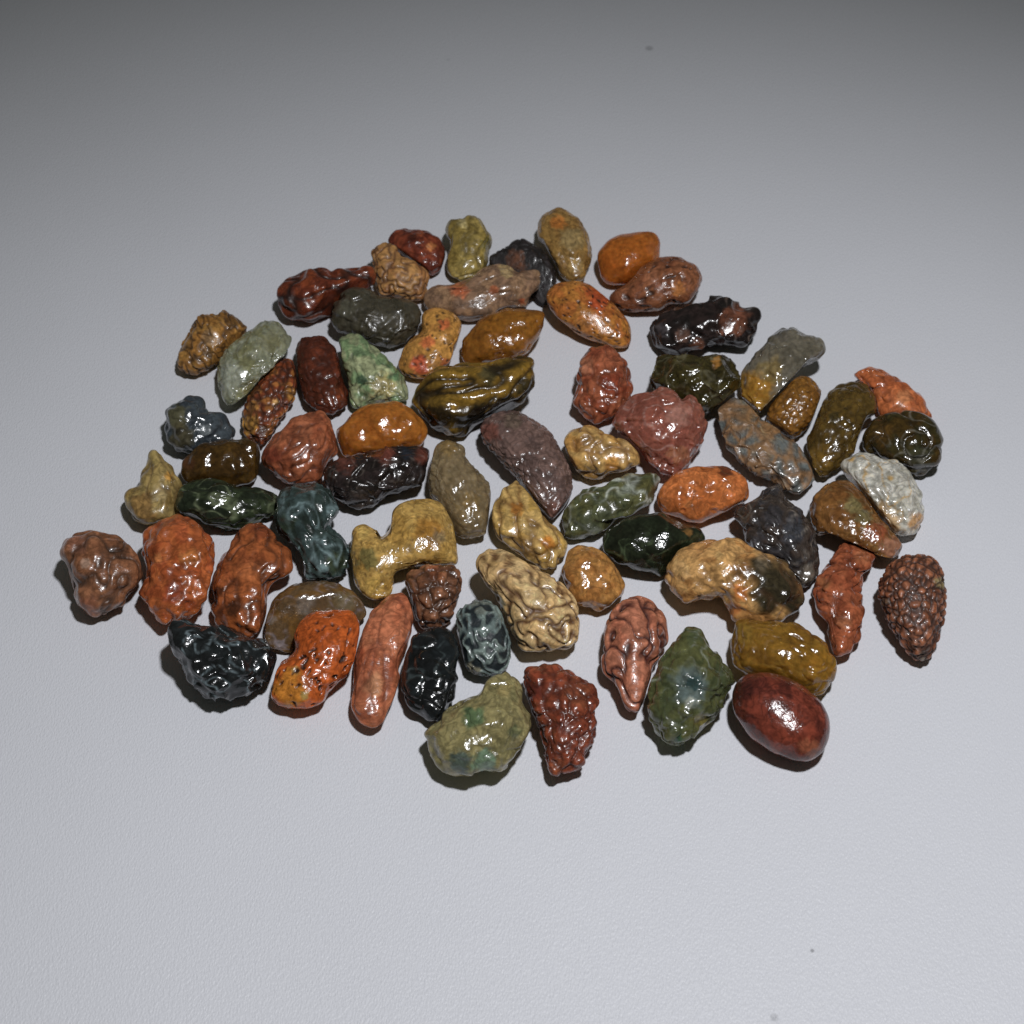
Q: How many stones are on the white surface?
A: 69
